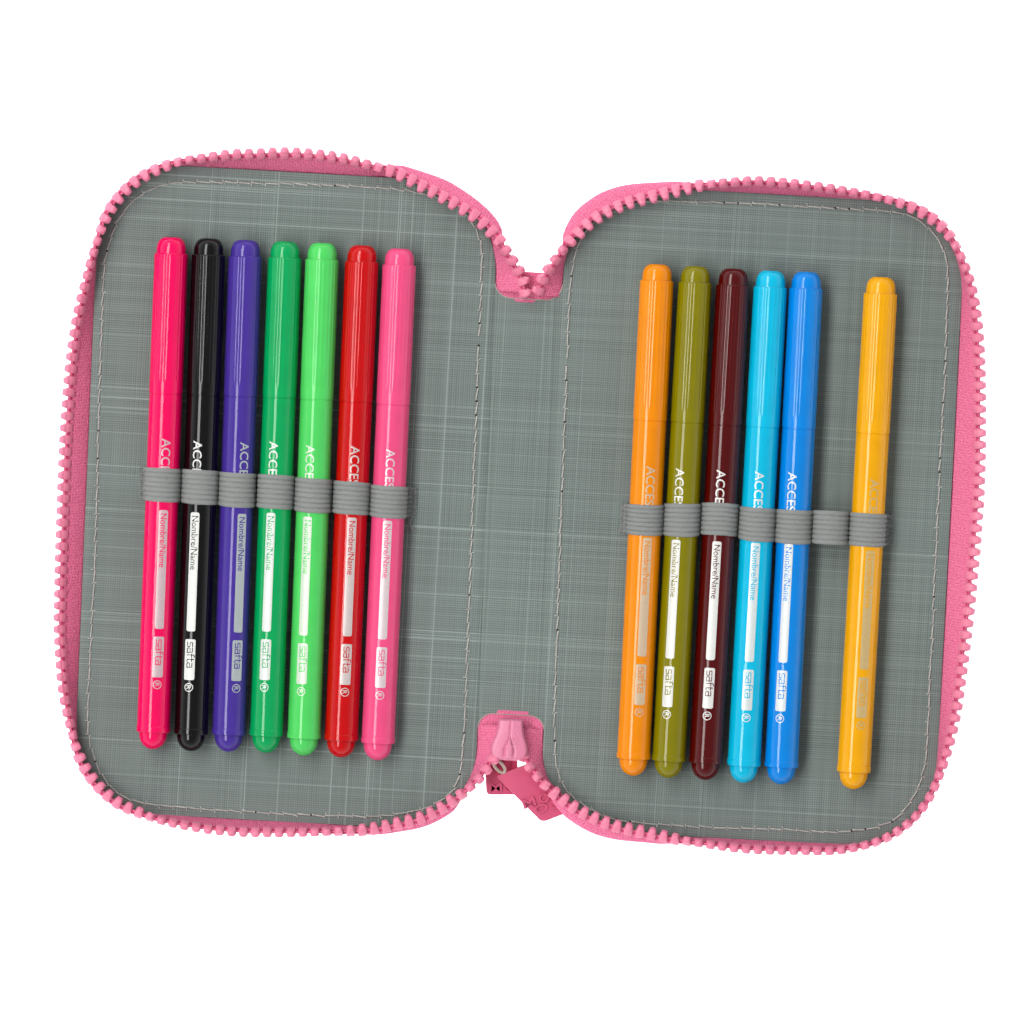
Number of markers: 13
